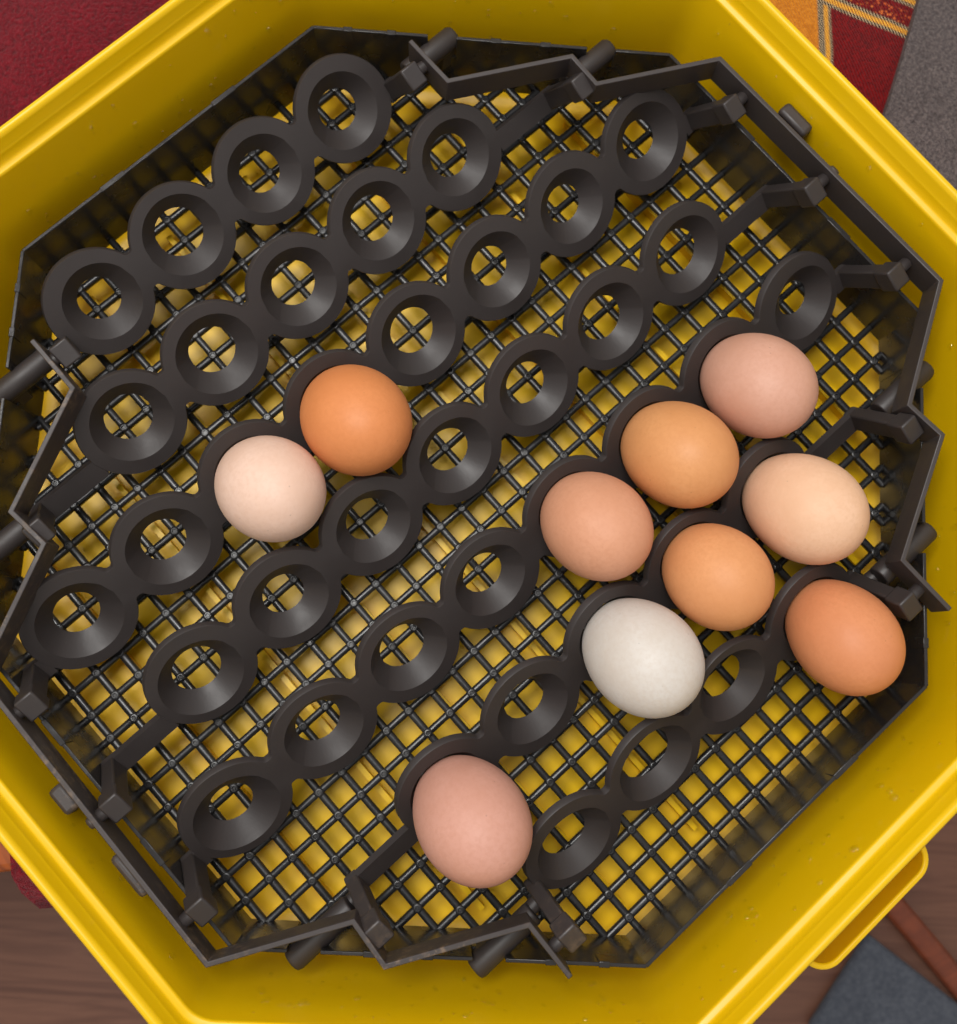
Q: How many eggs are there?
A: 10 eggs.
